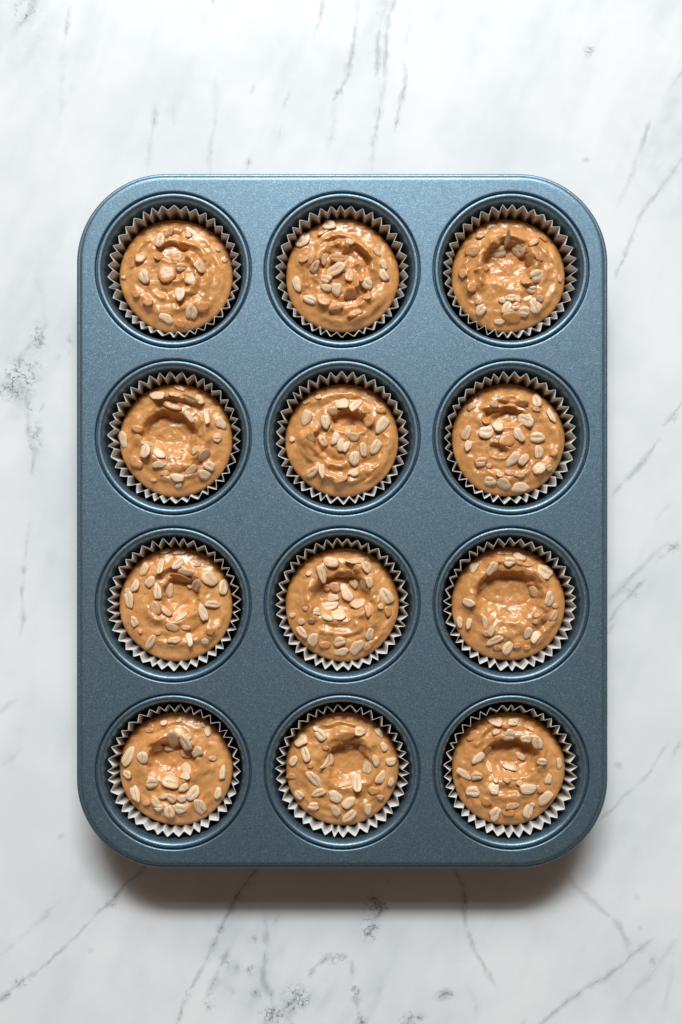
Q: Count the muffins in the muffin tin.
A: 12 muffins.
